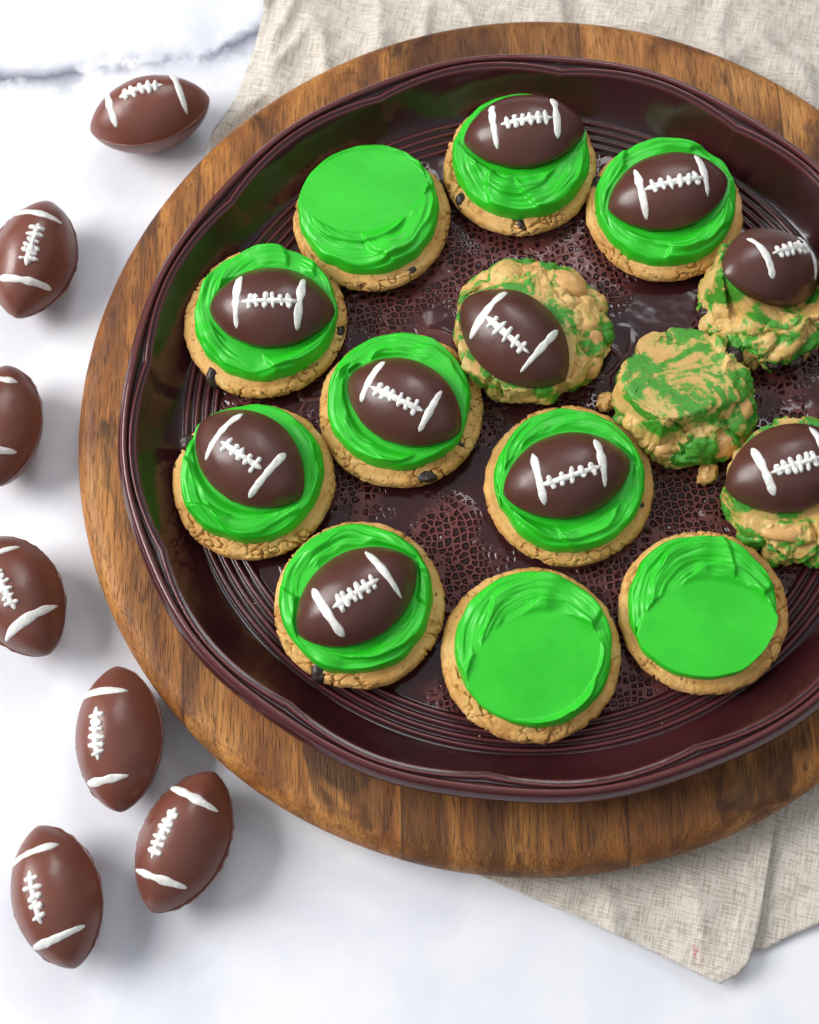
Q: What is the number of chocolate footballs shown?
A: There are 17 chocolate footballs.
